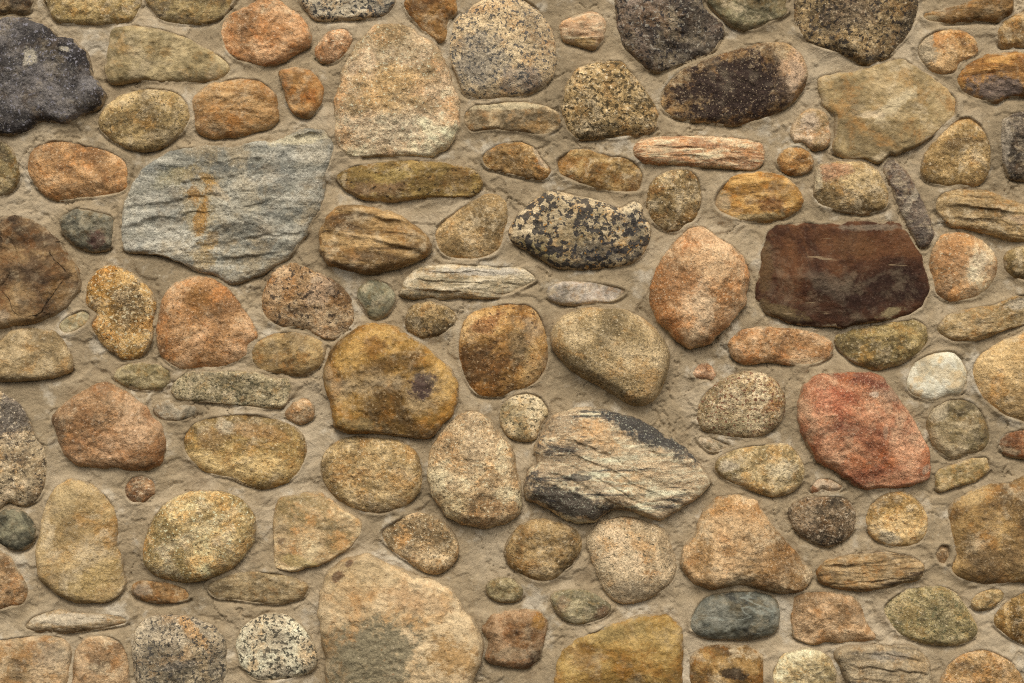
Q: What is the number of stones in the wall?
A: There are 125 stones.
